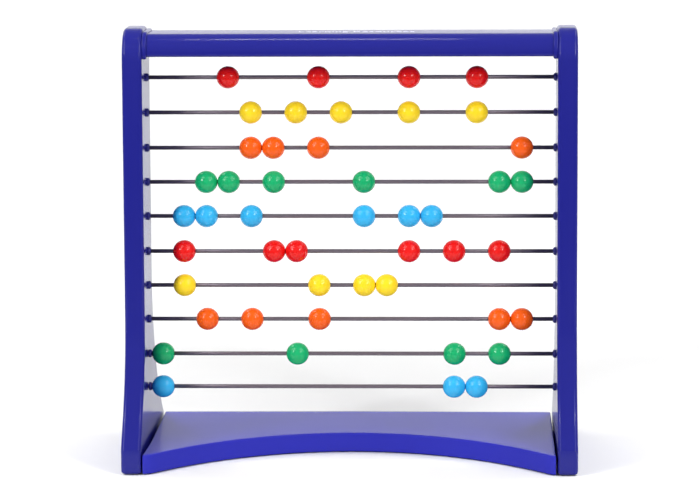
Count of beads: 47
